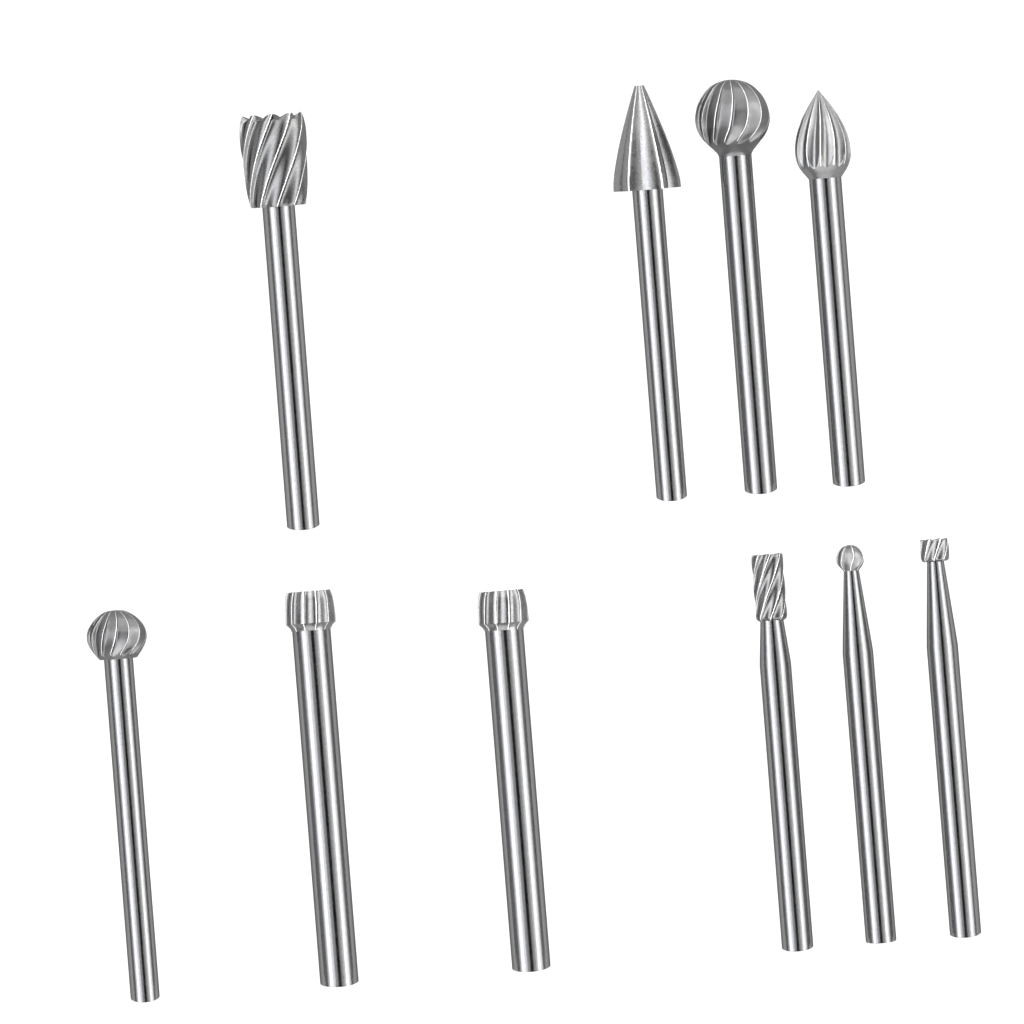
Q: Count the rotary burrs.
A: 10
